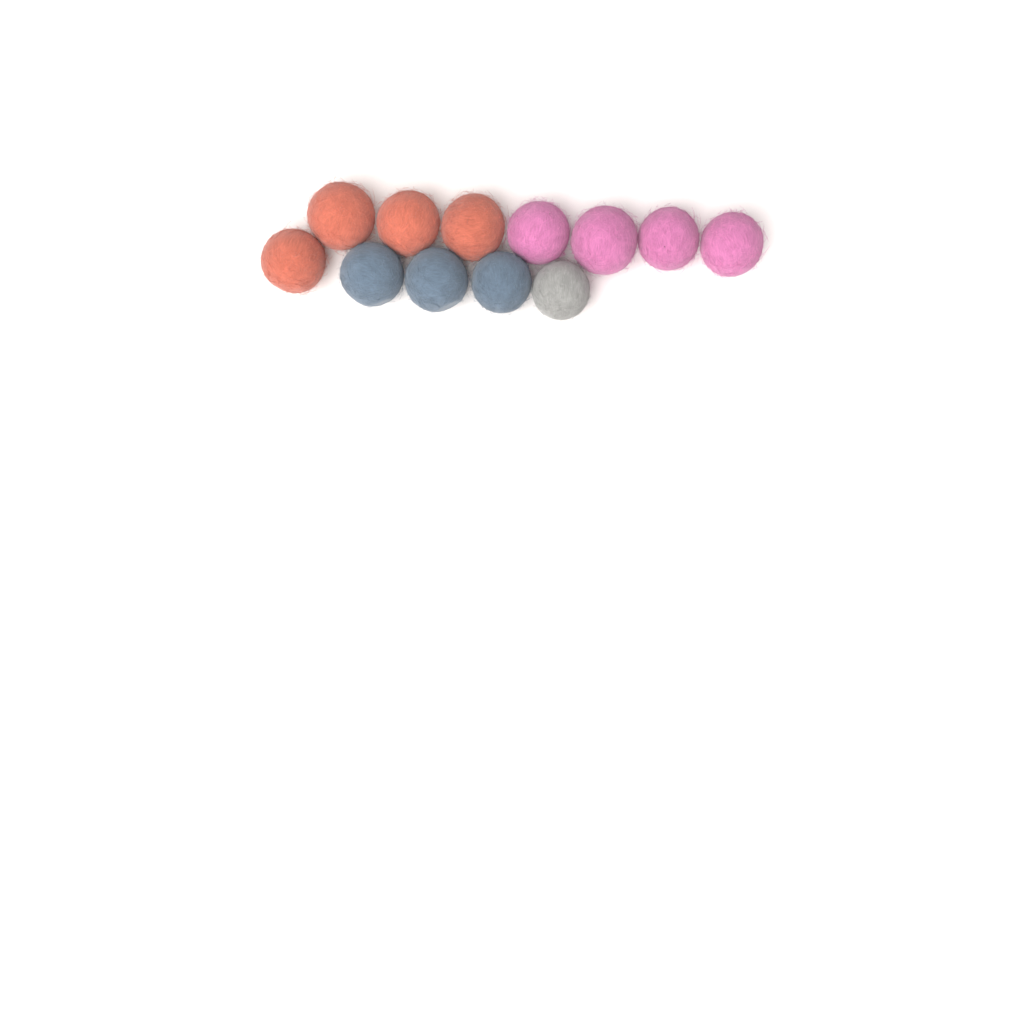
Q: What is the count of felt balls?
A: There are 12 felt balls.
